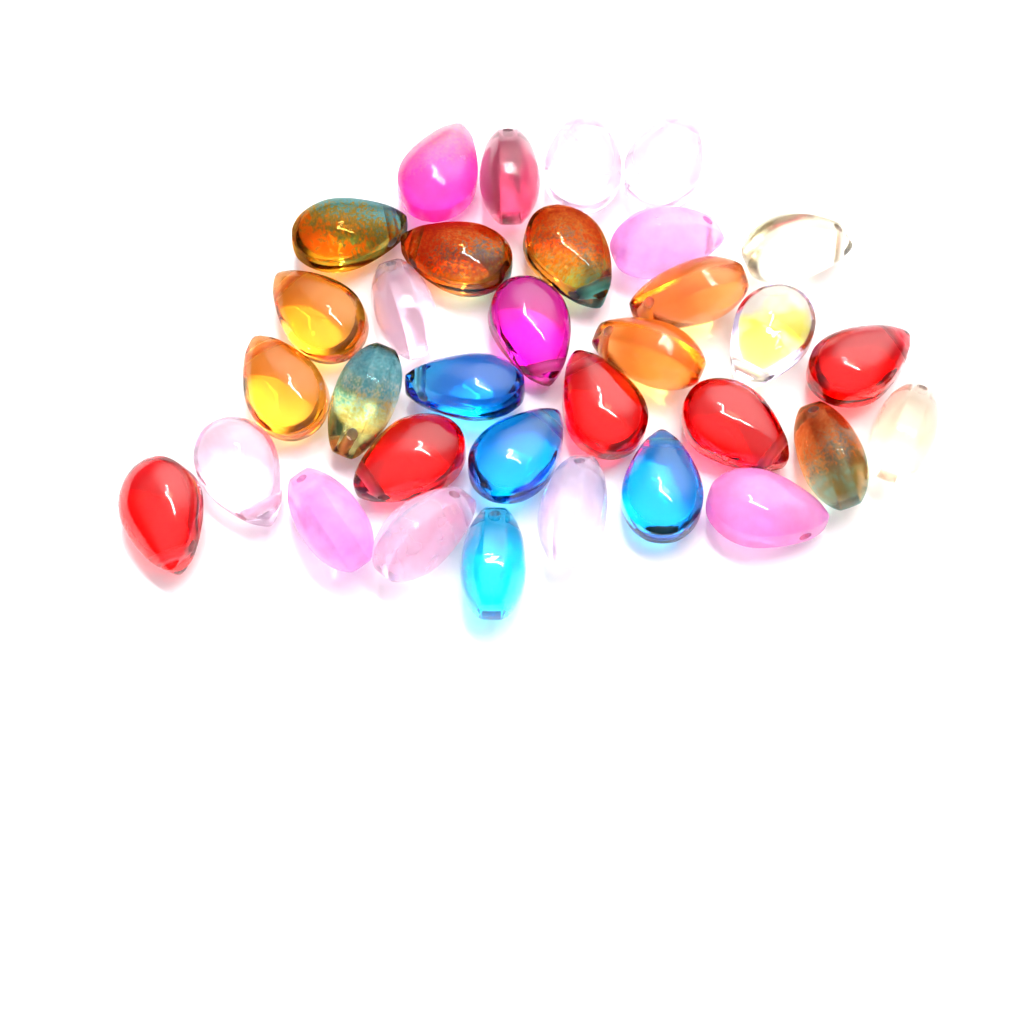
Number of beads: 33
